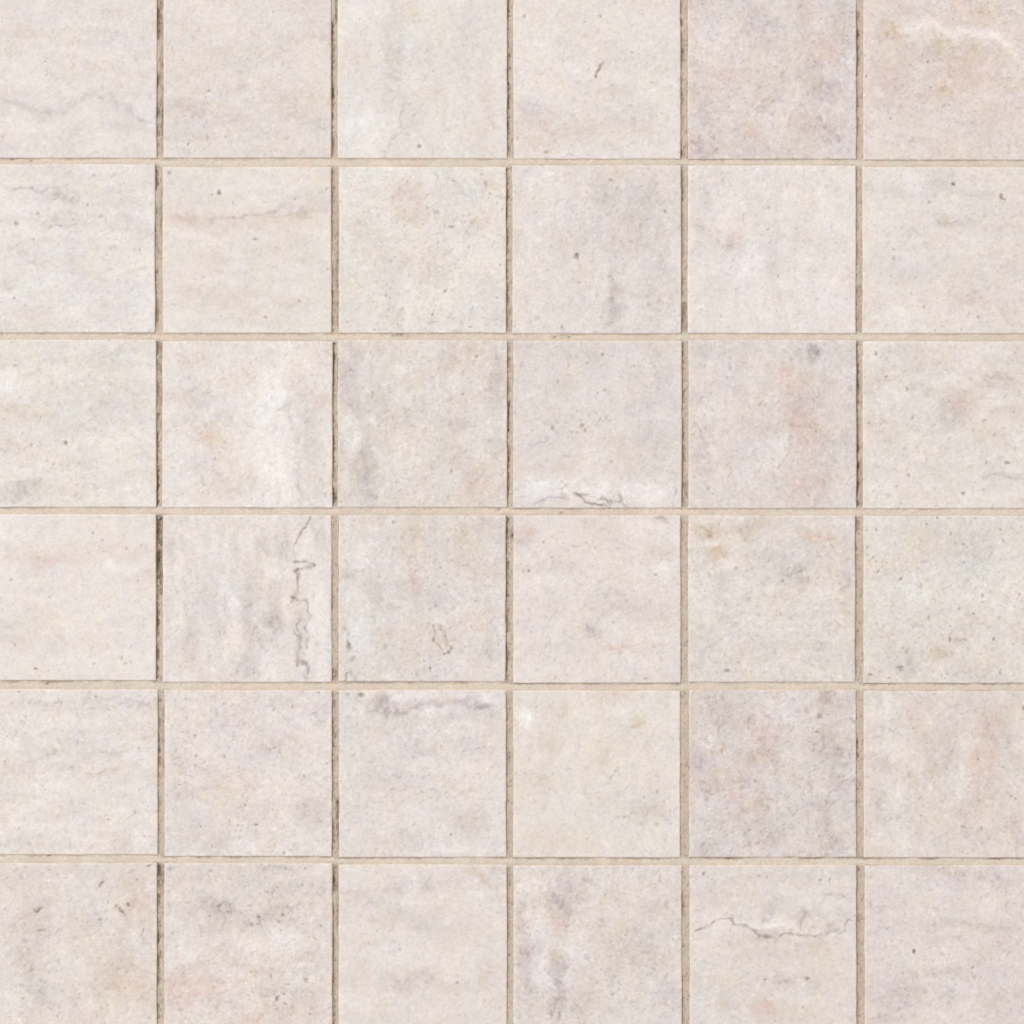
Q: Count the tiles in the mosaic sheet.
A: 36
